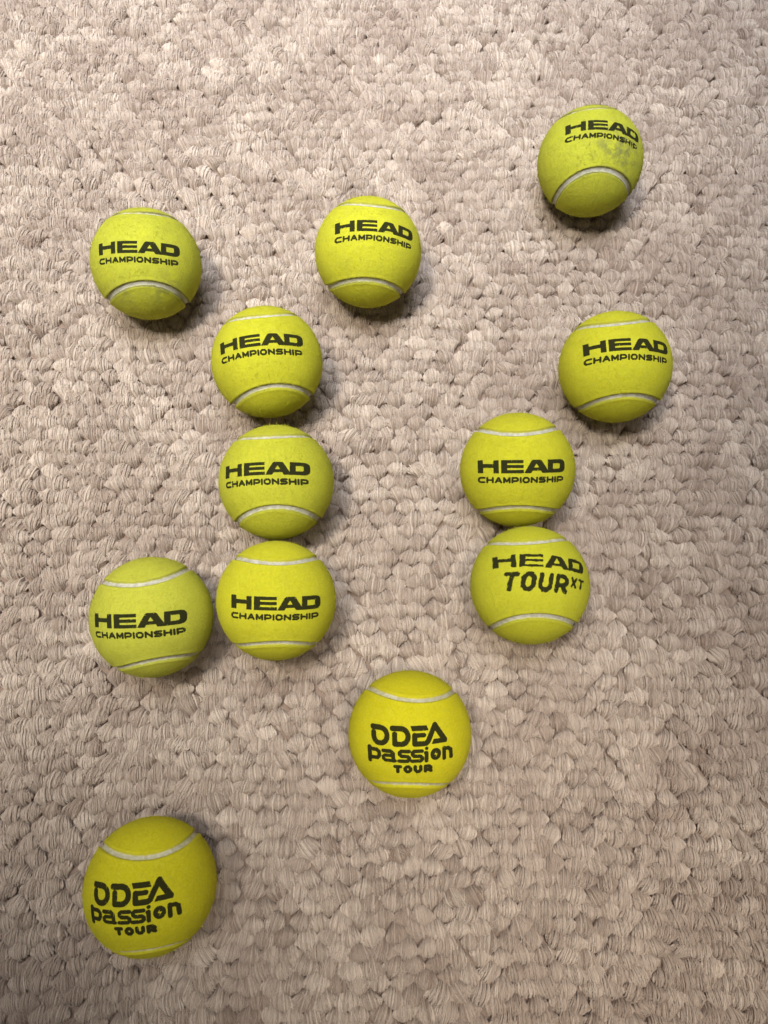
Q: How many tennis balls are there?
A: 12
